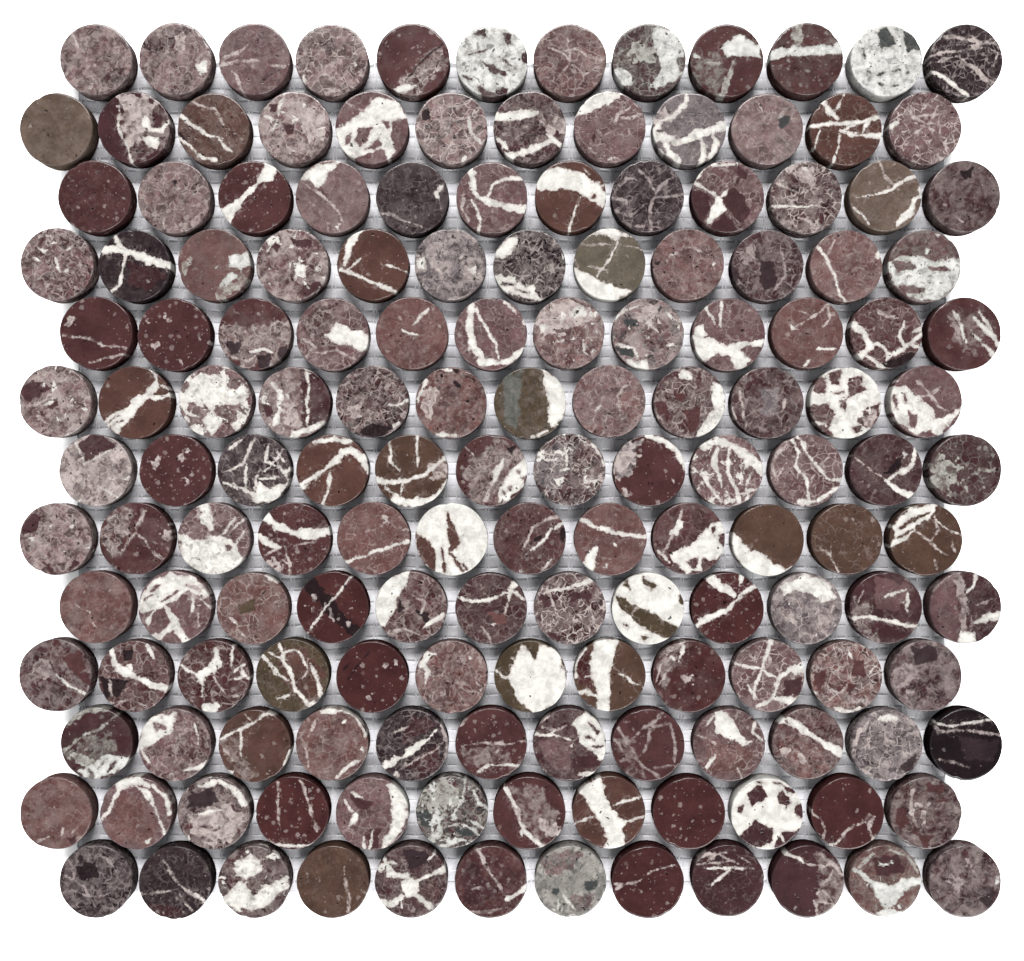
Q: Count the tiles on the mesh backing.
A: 156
